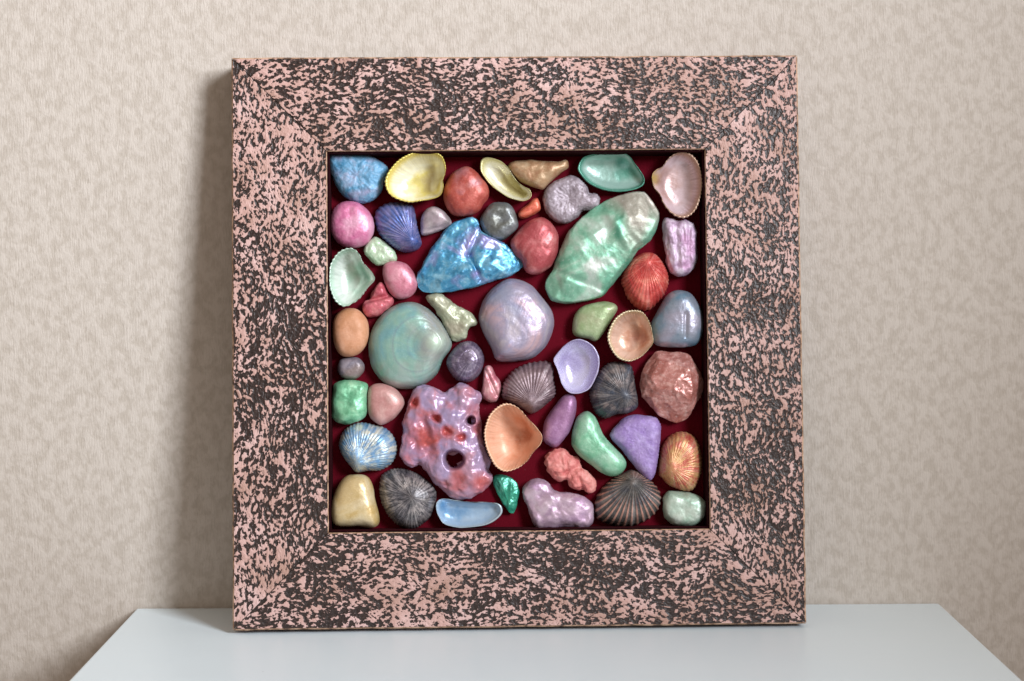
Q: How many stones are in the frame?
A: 33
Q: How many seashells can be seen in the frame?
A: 20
